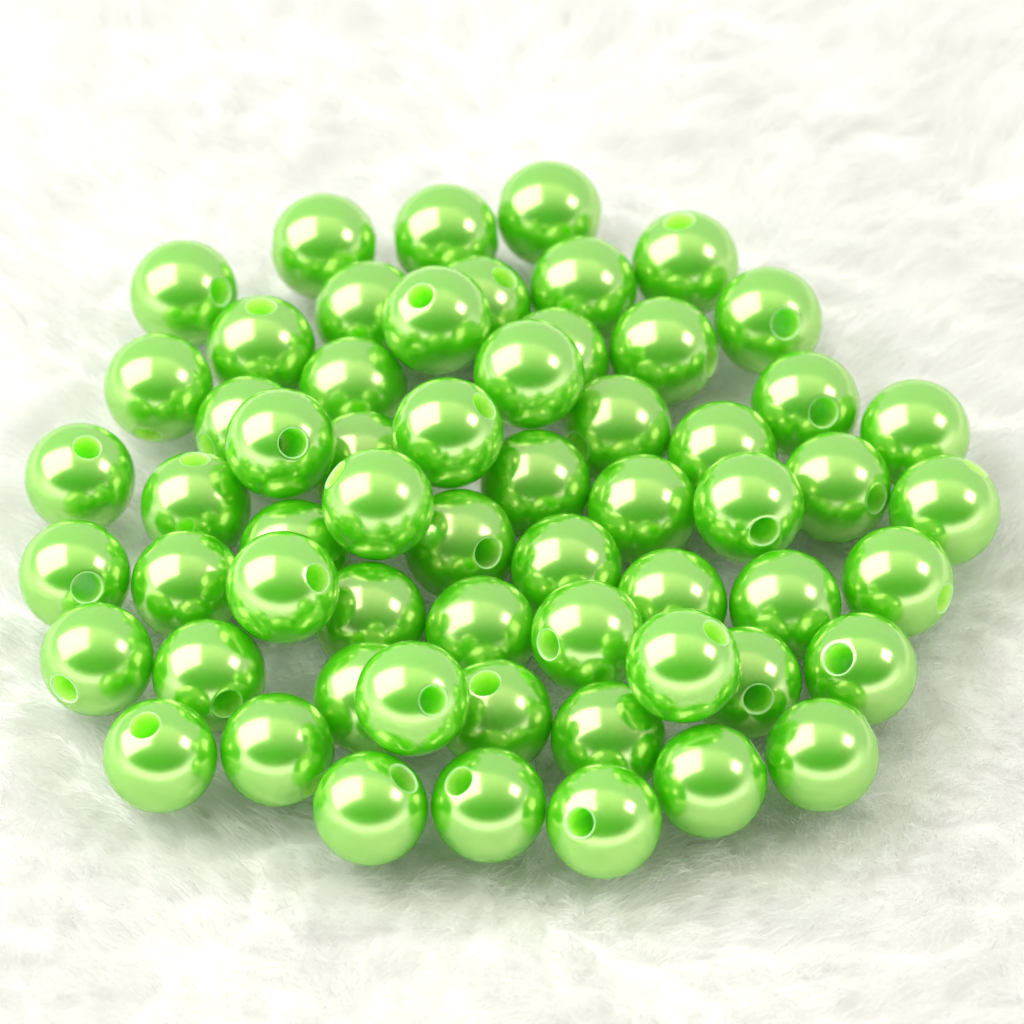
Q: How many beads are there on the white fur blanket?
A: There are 60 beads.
